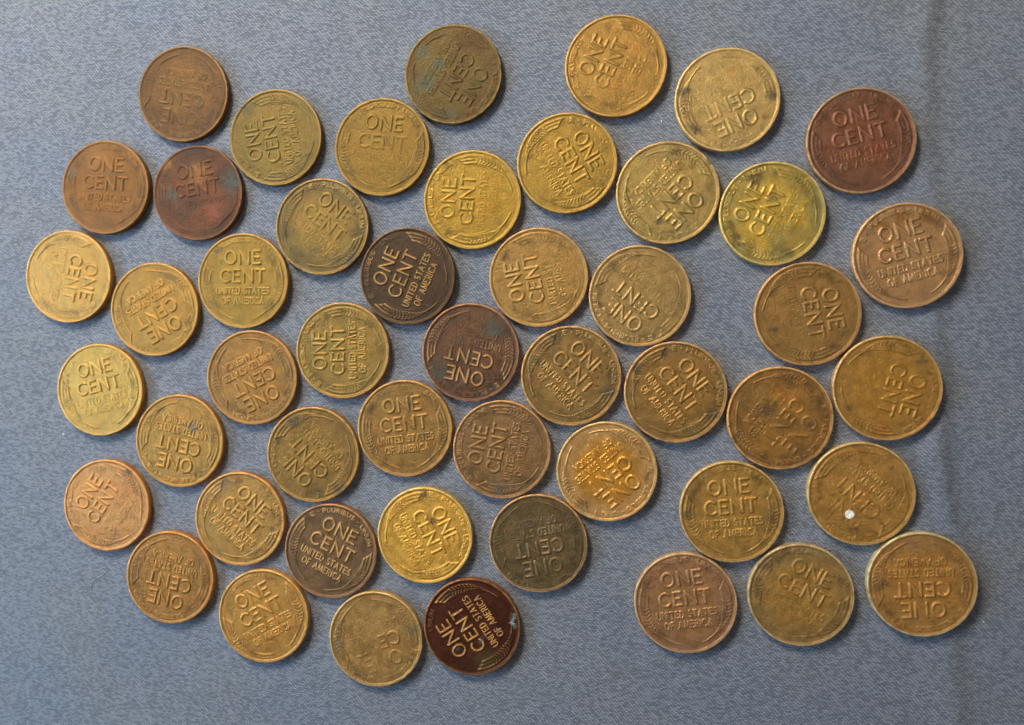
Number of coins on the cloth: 49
